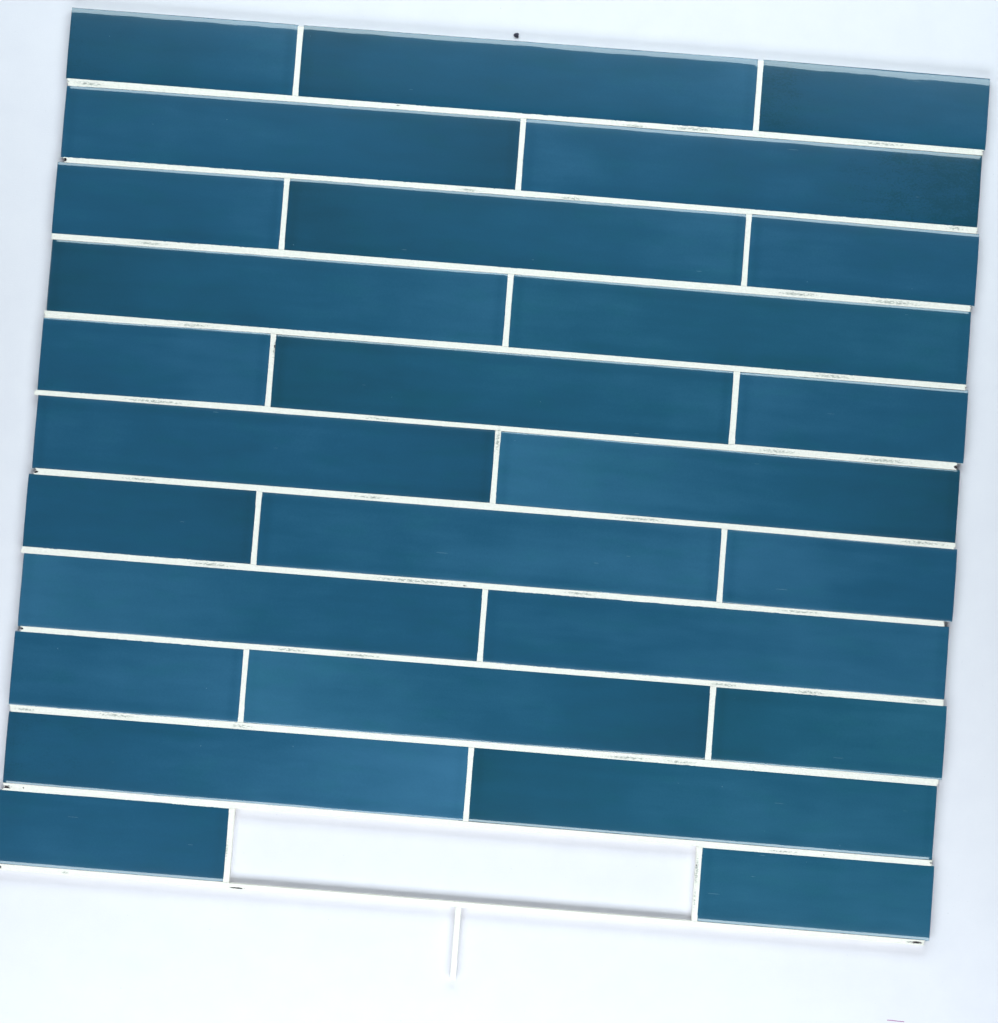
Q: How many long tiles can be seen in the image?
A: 15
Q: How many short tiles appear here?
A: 12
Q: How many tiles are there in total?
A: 27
